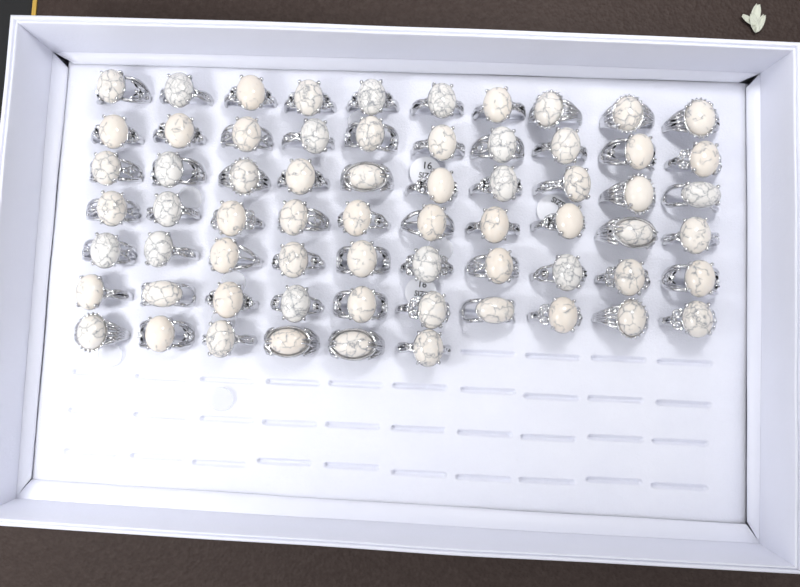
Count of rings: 66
